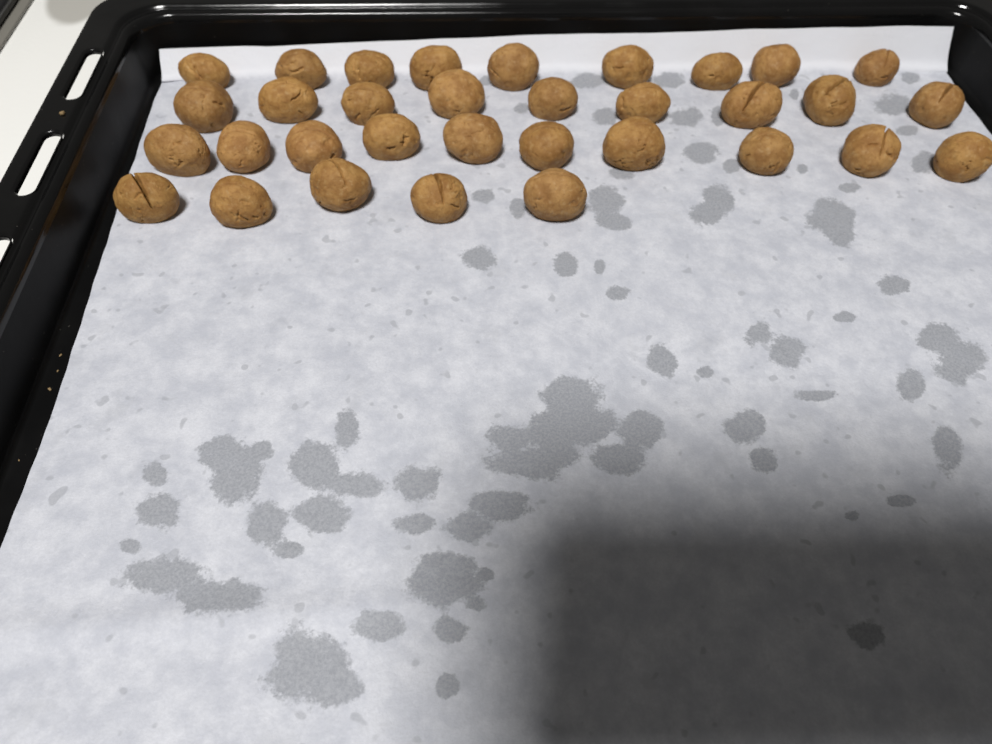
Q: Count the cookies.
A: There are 33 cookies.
